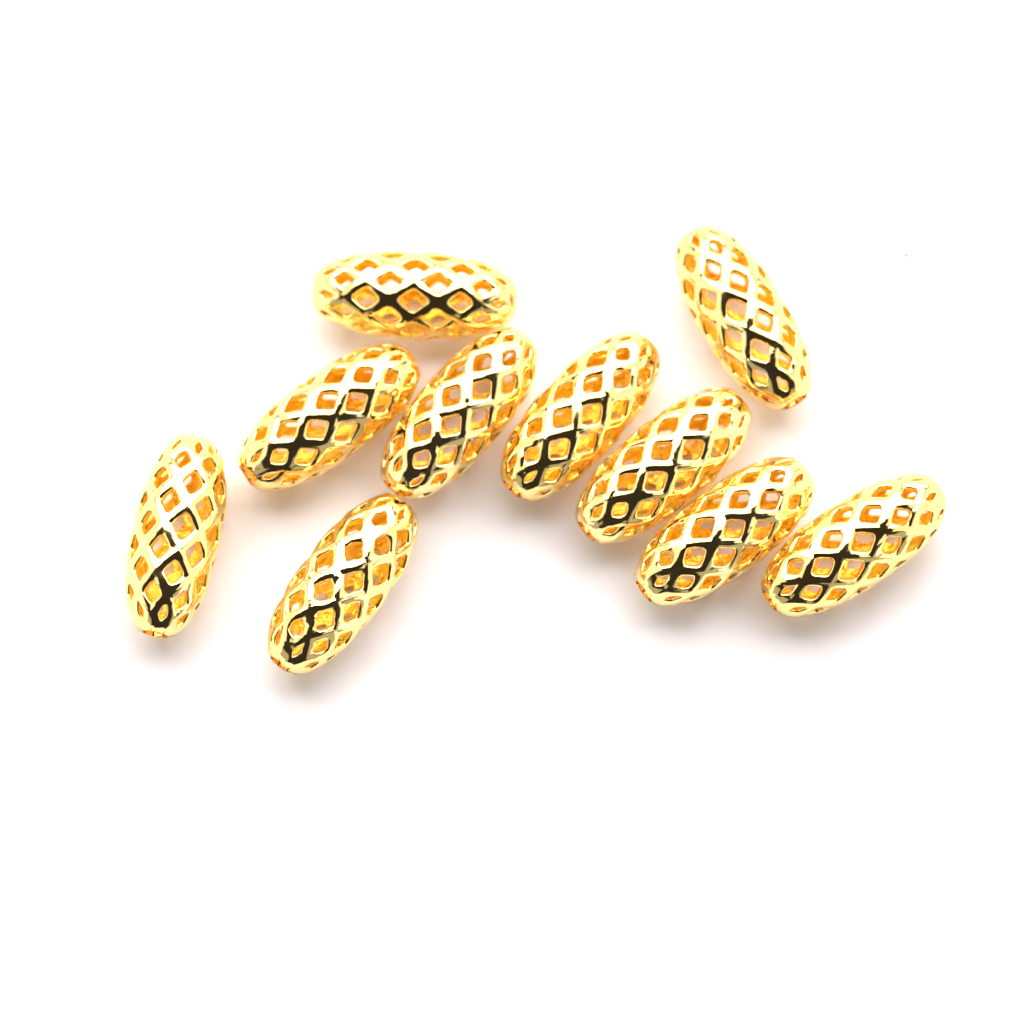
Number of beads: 10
